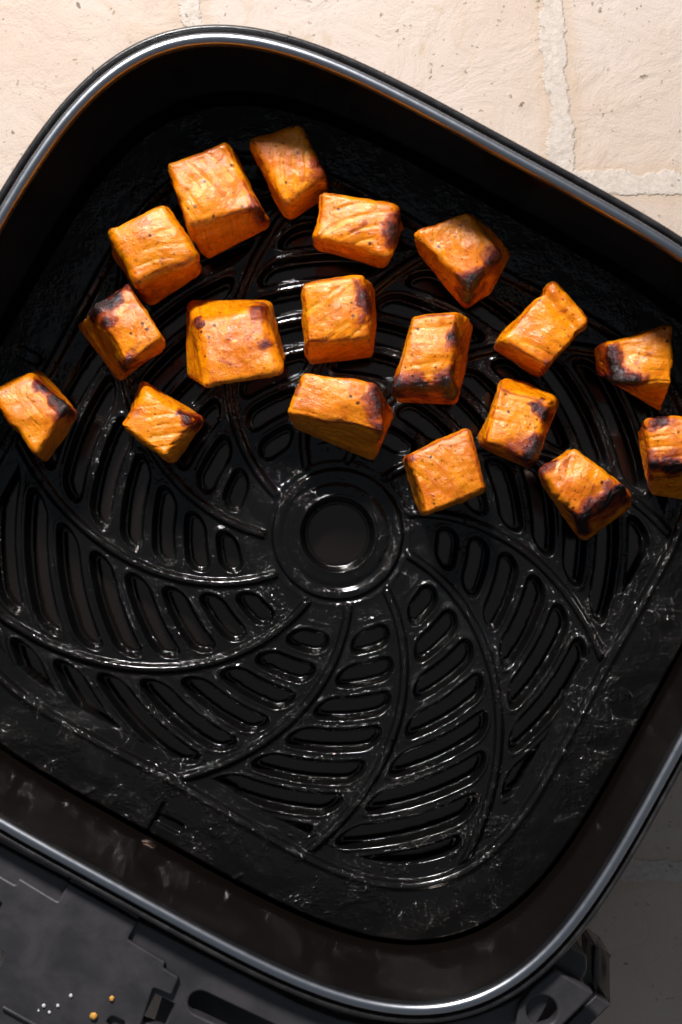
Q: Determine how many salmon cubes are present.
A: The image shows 18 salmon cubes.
